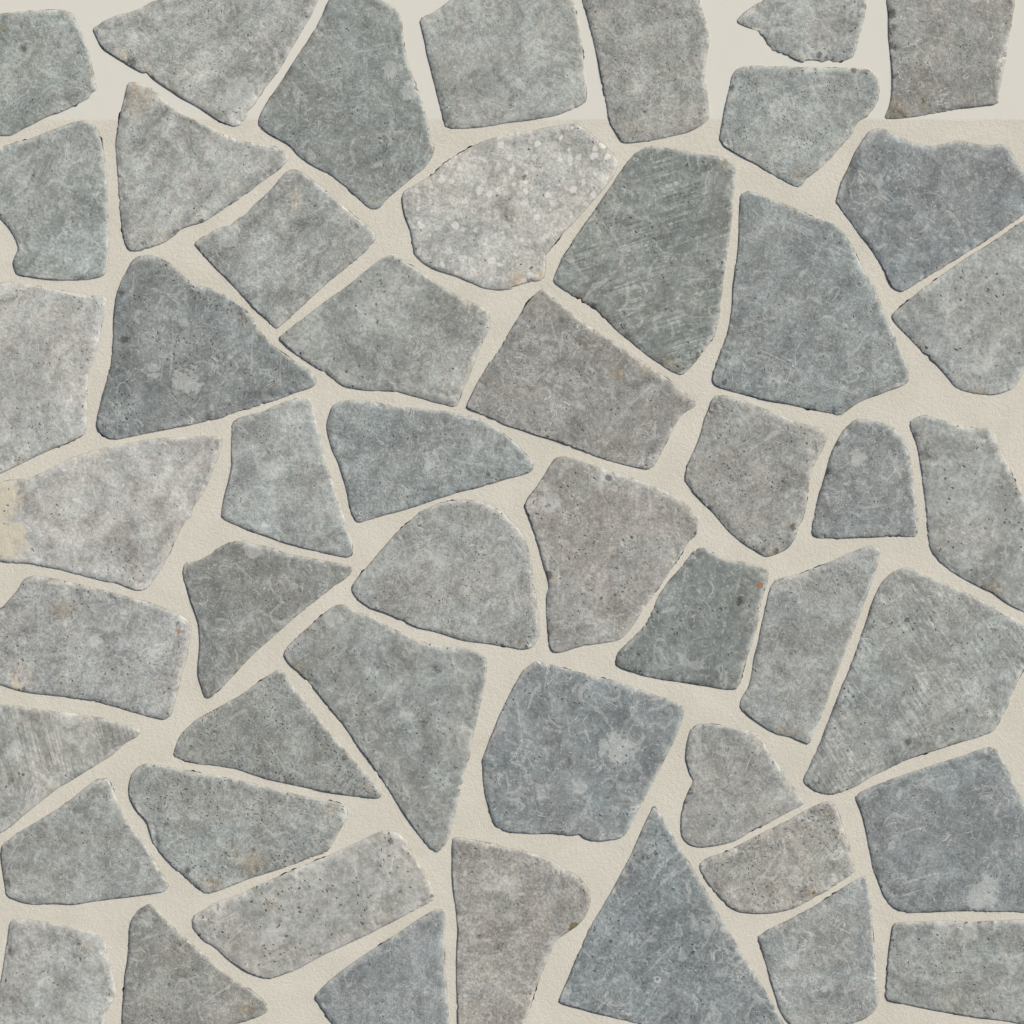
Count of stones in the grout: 50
